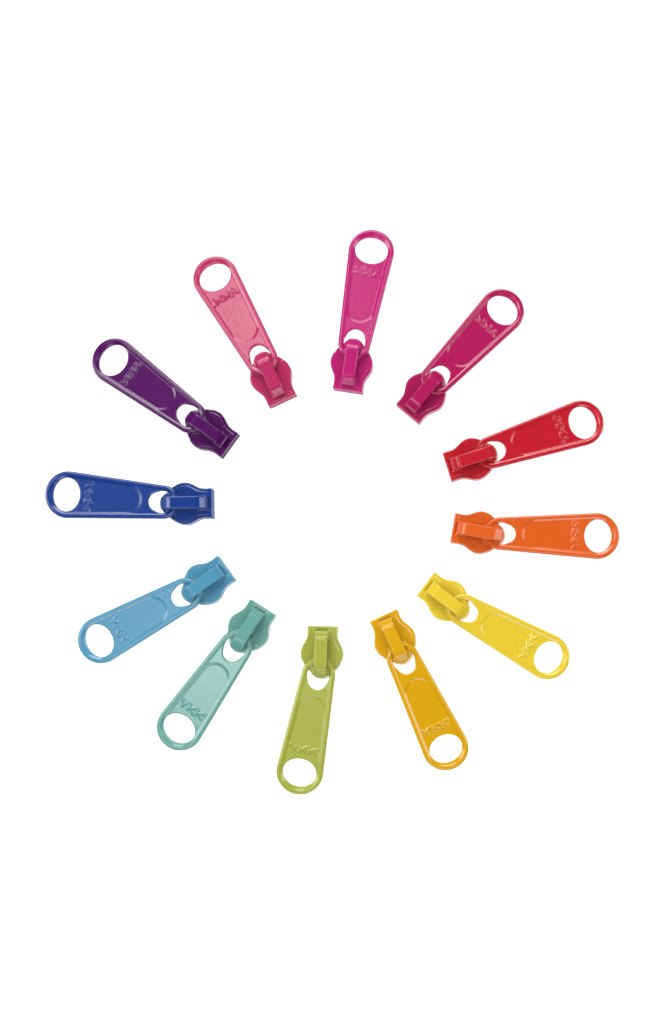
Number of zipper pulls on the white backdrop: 12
